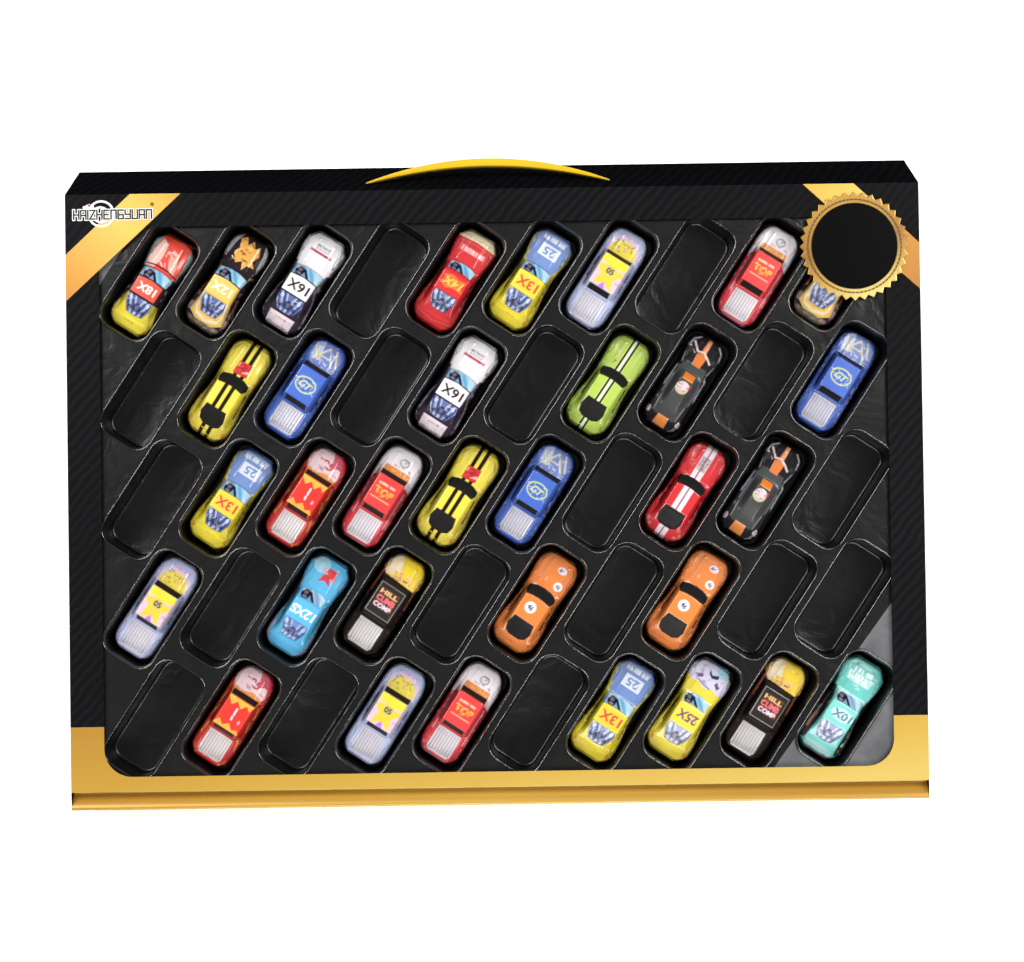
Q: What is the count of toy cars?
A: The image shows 33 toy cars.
